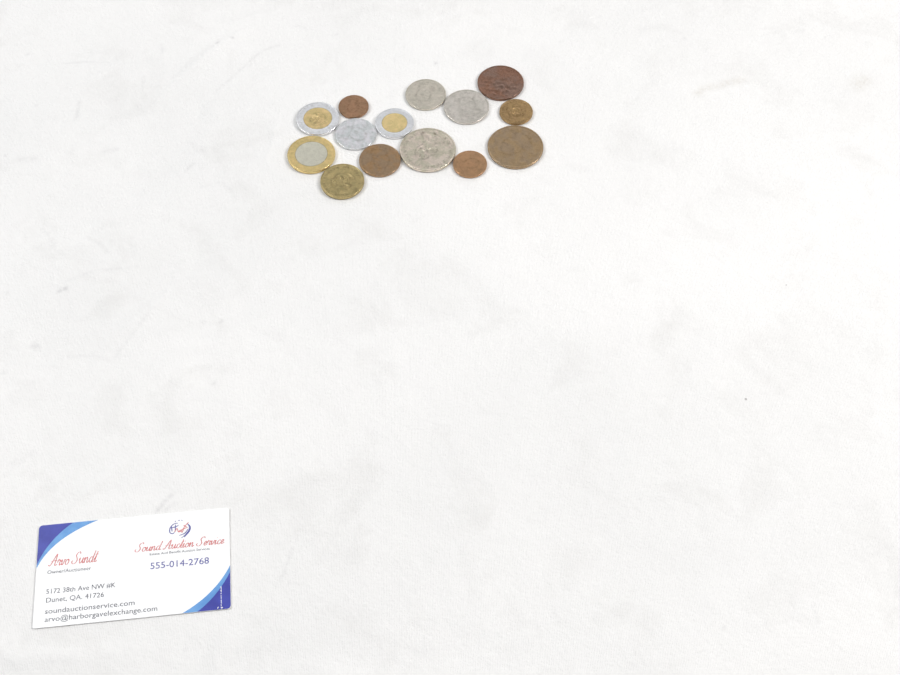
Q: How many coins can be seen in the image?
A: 14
